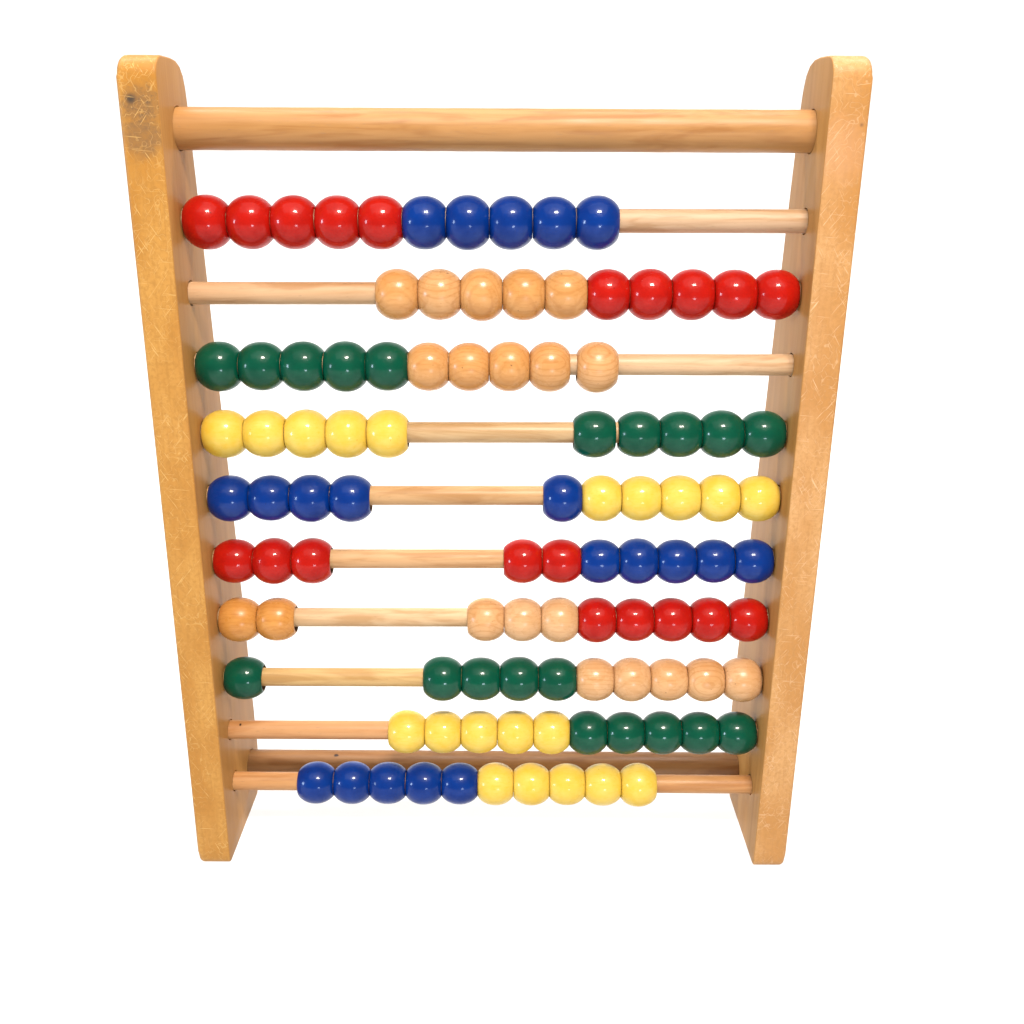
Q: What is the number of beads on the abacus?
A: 100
